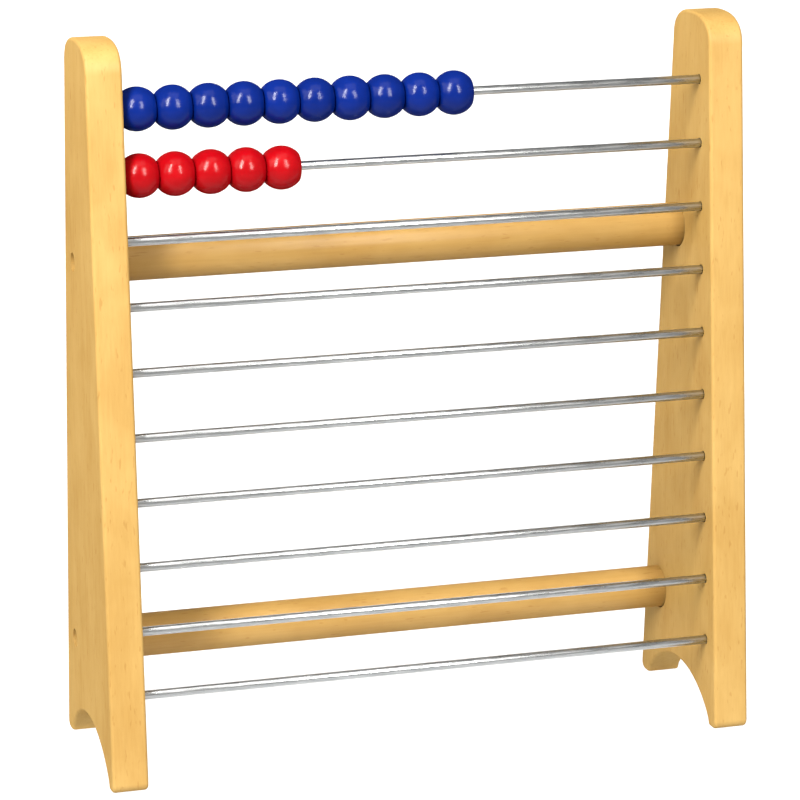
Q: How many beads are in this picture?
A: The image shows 15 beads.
